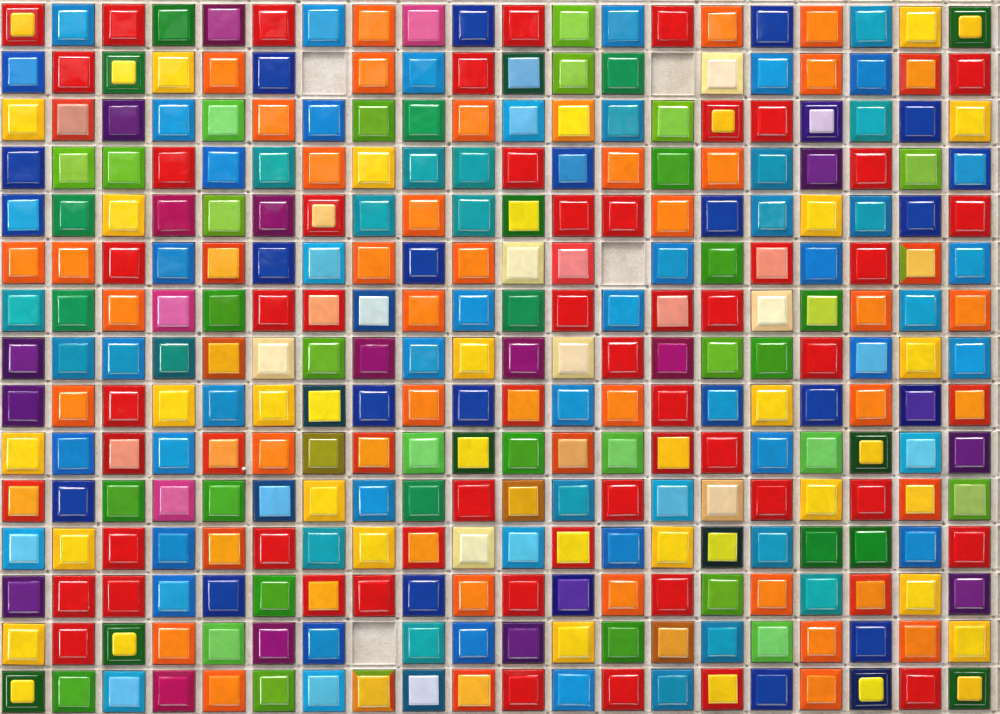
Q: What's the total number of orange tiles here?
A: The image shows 34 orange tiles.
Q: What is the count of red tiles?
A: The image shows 40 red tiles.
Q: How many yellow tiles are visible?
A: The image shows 22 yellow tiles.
